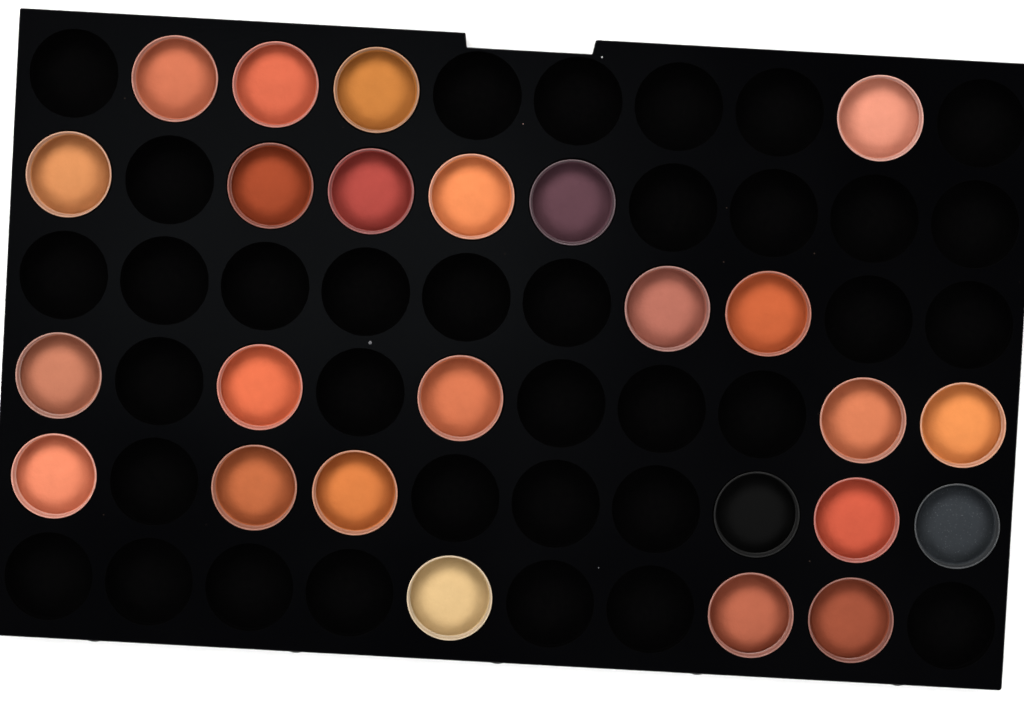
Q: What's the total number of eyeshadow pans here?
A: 25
